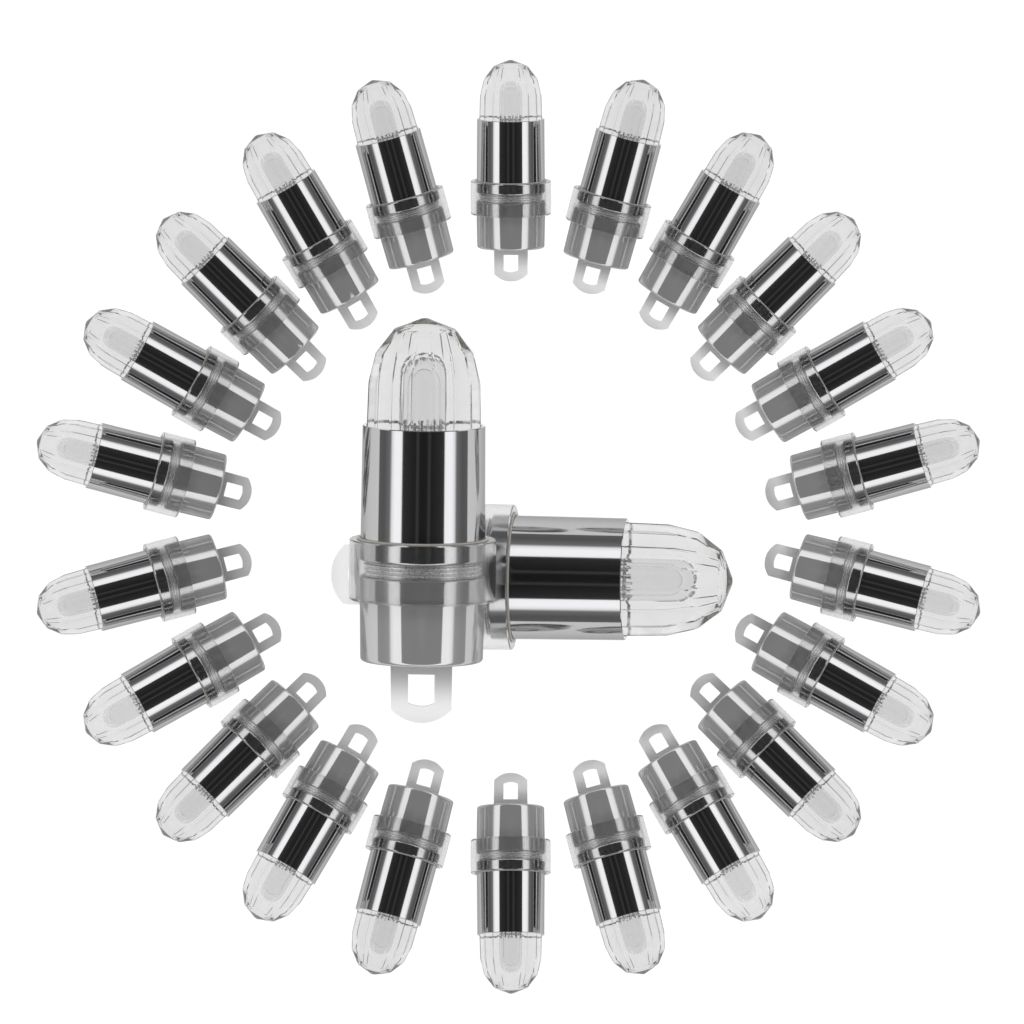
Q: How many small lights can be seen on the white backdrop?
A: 22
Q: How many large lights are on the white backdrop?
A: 2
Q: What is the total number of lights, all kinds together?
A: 24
